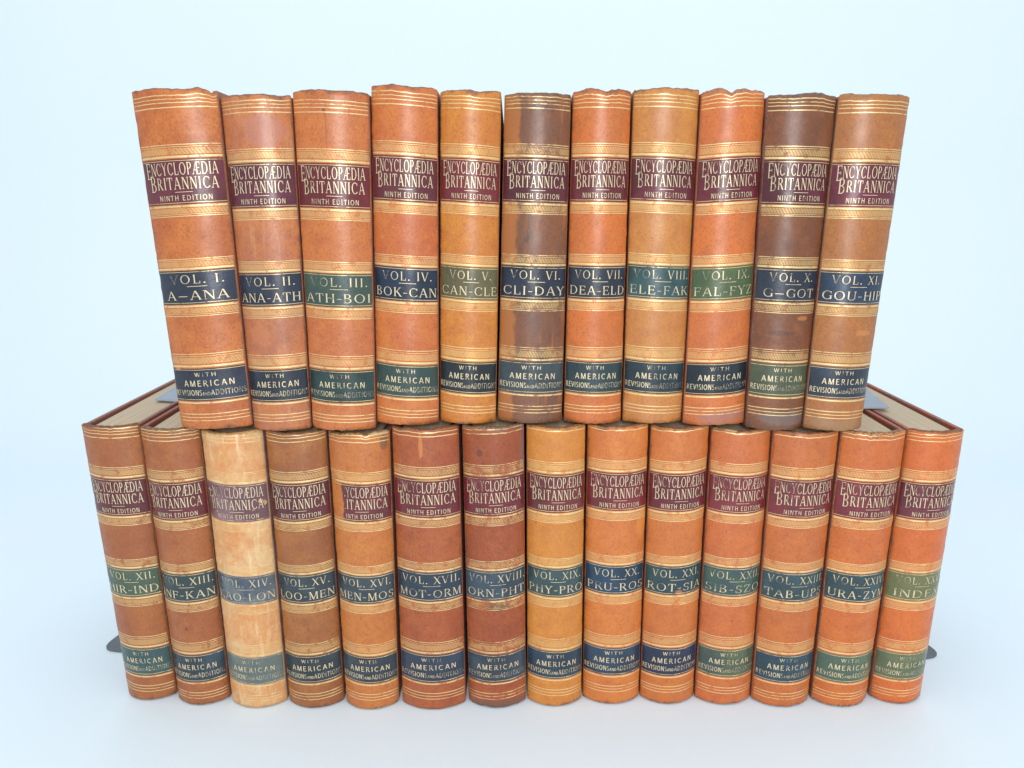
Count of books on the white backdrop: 25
